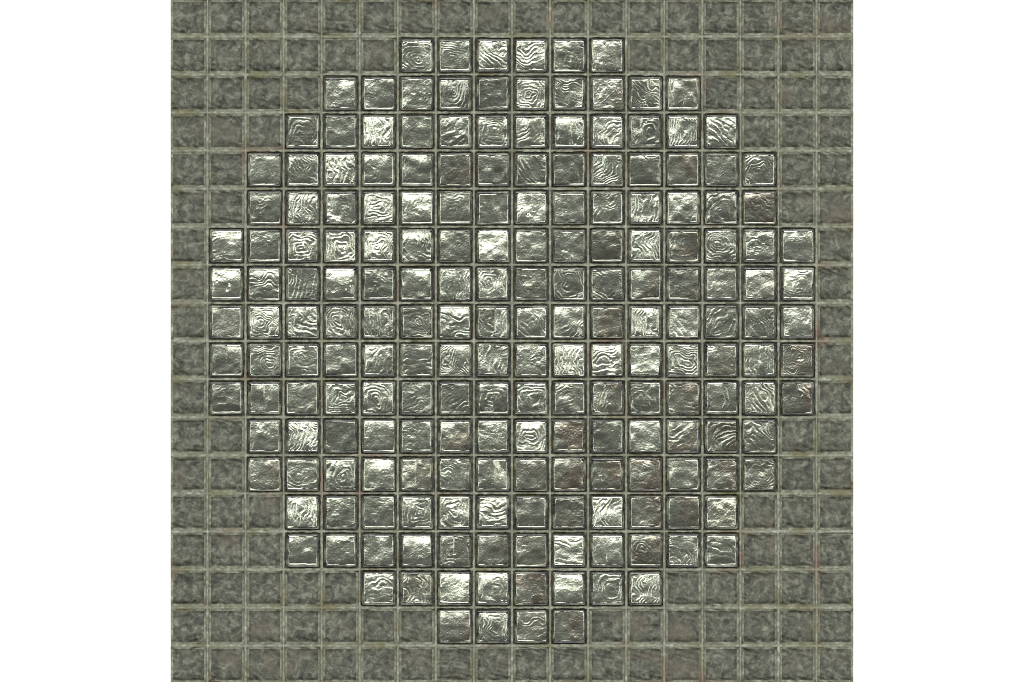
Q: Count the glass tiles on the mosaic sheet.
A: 200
